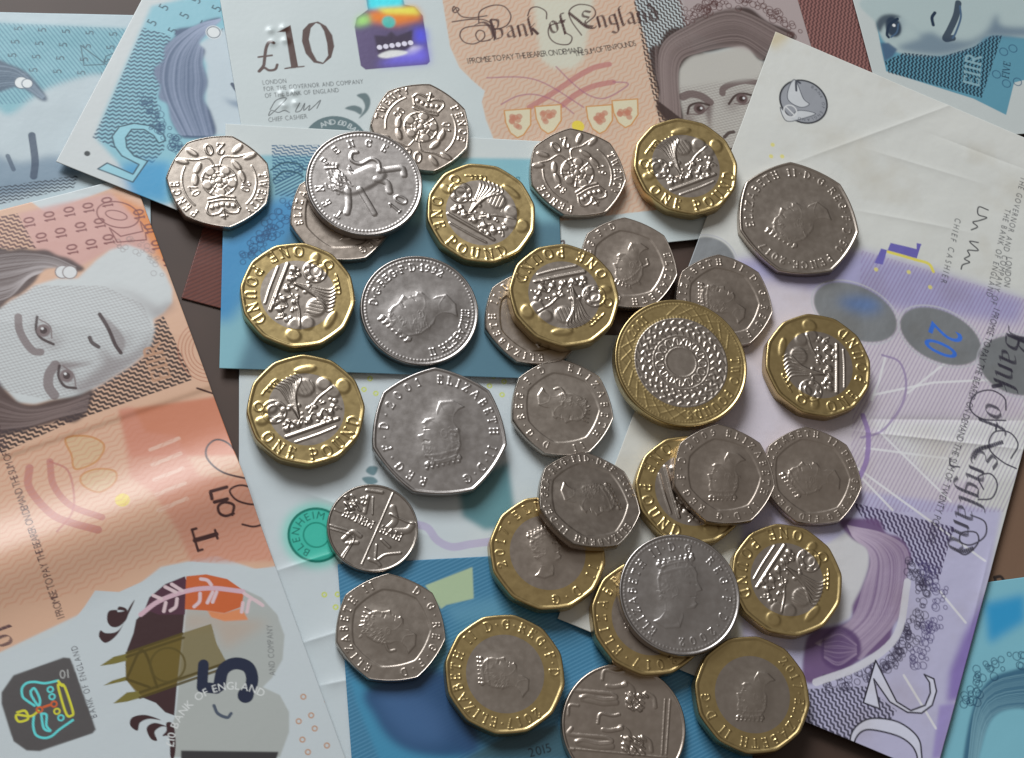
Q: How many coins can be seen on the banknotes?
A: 32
